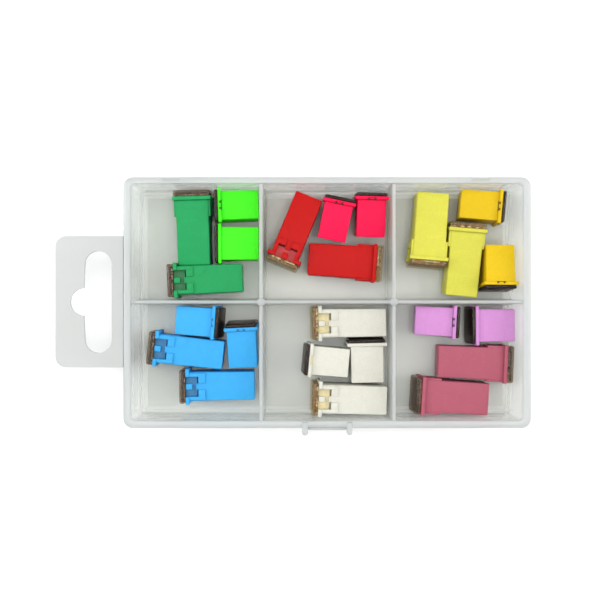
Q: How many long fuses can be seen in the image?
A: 12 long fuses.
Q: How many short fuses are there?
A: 12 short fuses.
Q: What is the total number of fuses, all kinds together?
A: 24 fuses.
